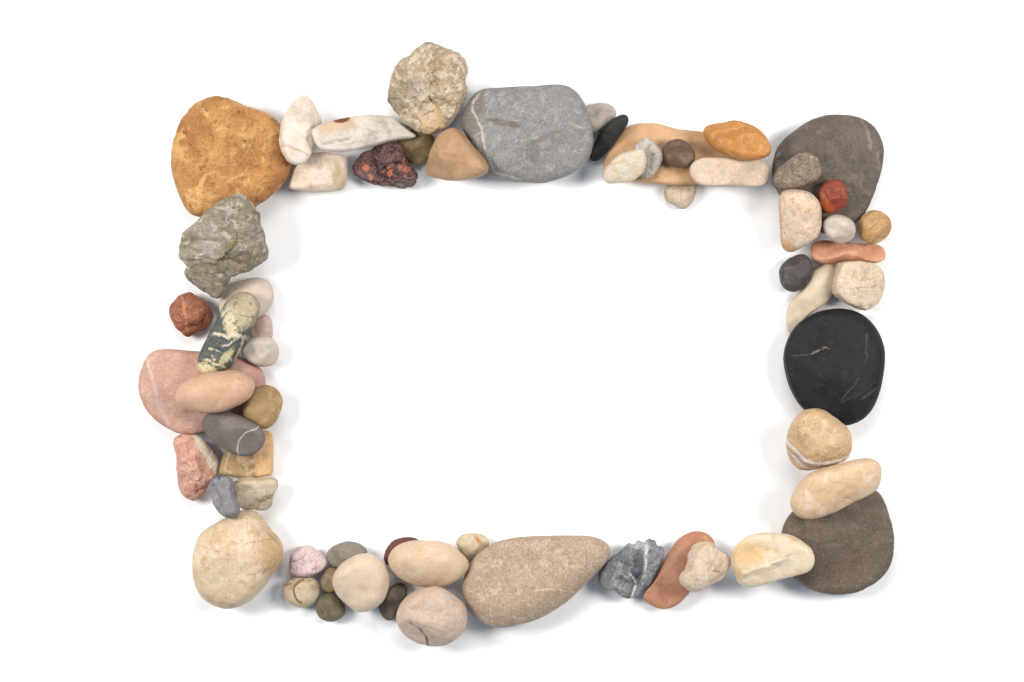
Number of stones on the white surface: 63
